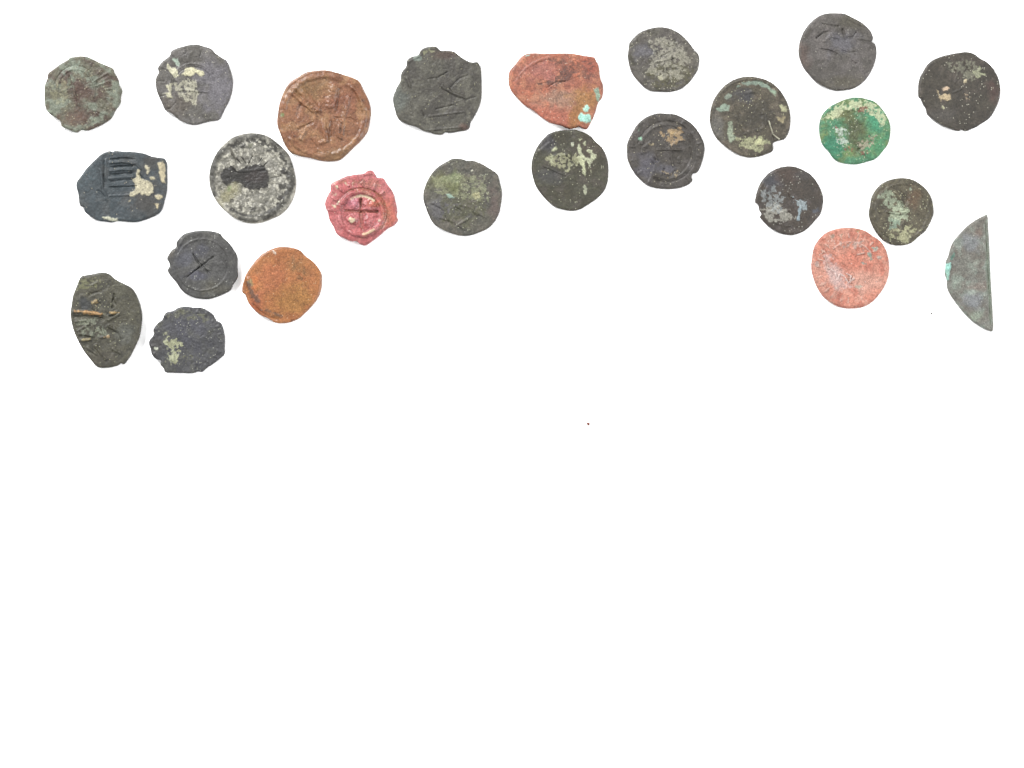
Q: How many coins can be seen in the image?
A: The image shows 24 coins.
